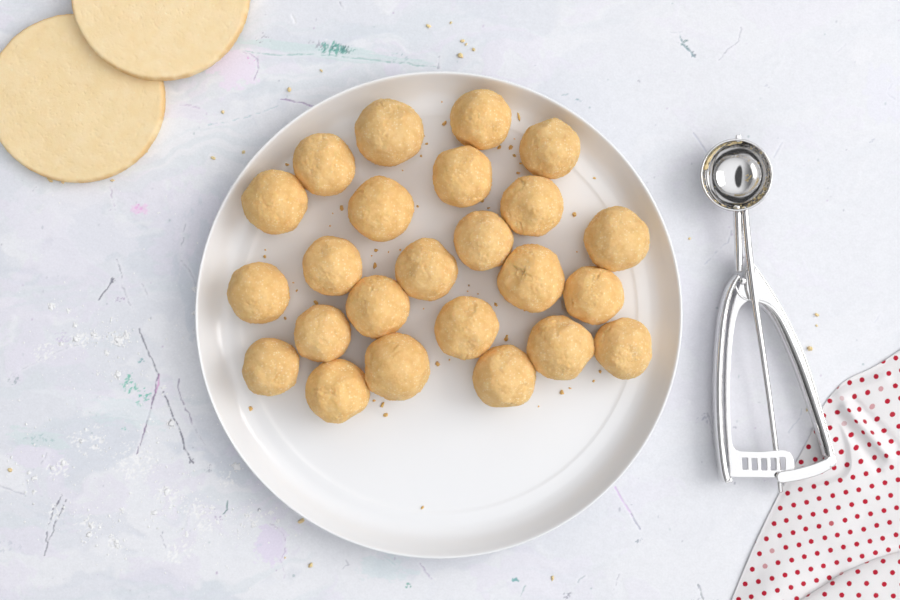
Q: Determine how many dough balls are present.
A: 24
